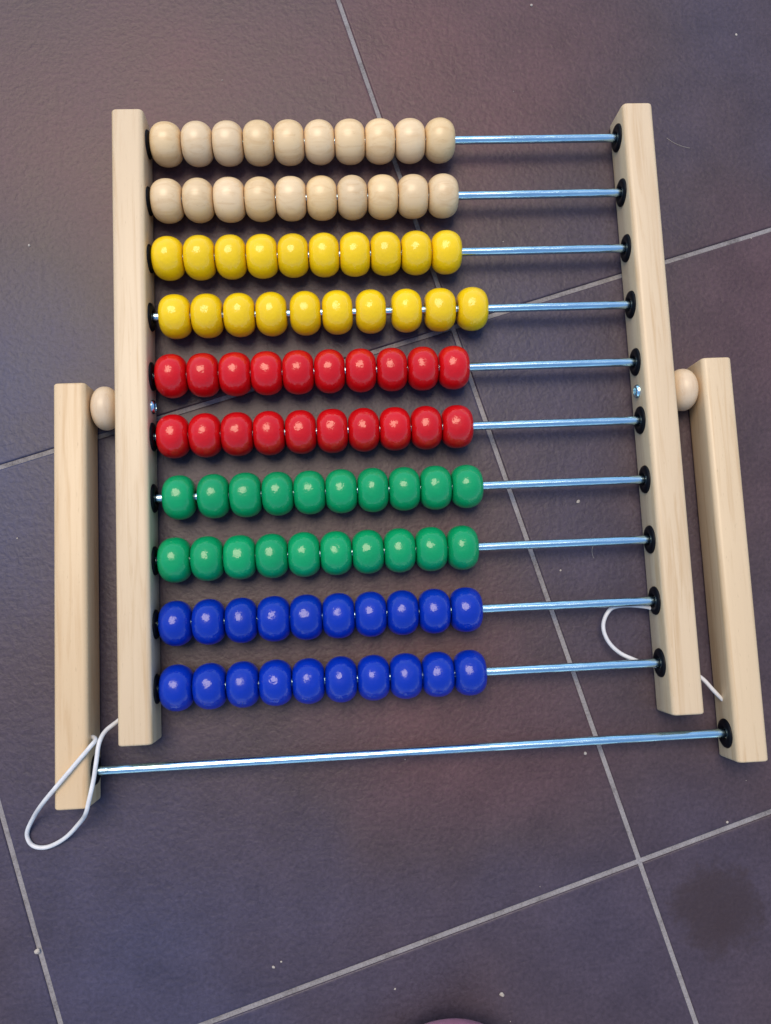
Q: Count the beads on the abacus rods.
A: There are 100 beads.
